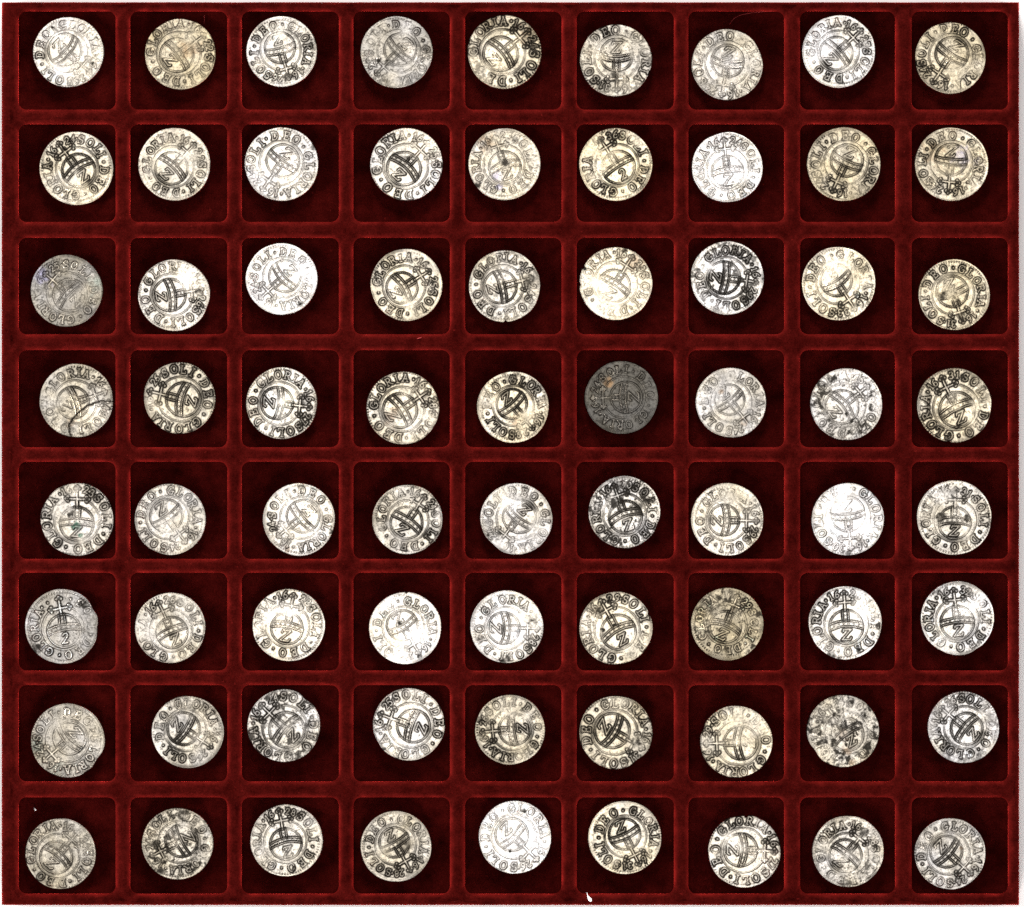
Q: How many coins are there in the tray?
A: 72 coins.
